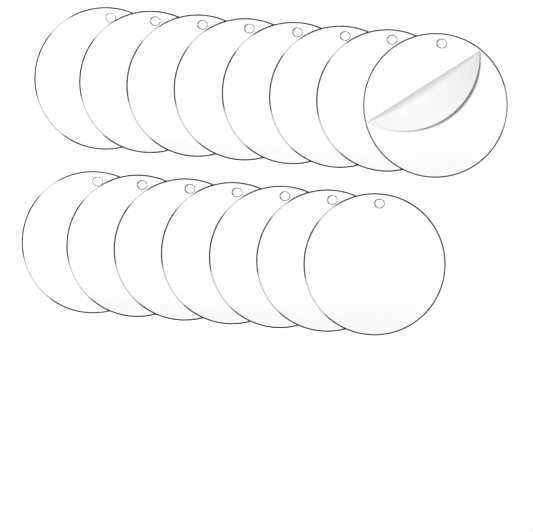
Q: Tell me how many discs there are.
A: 15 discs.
